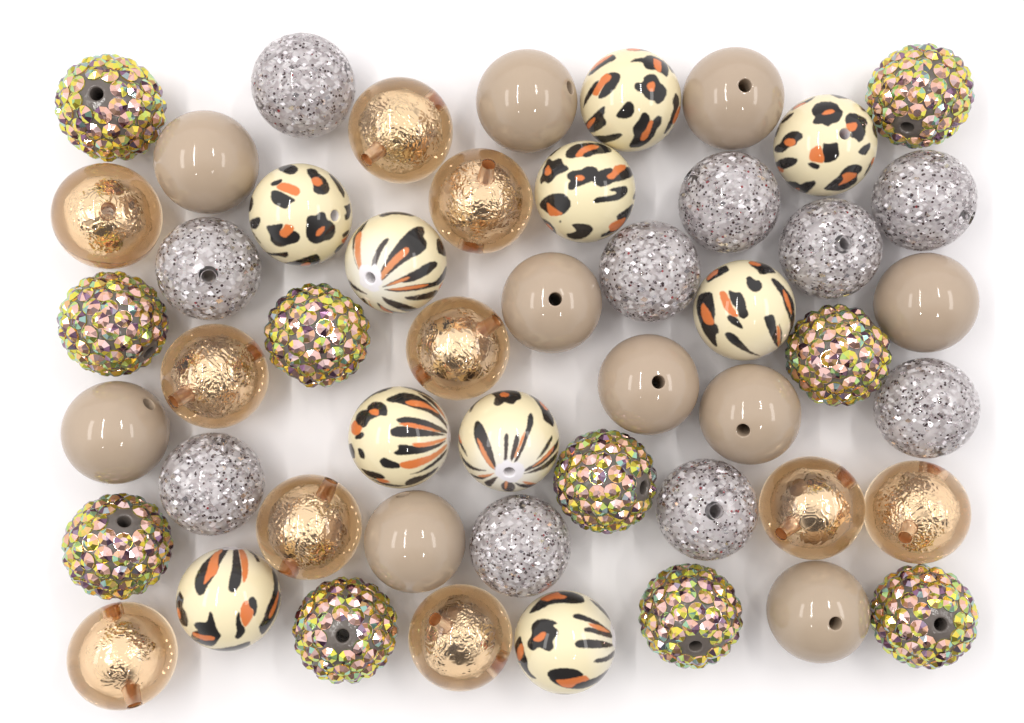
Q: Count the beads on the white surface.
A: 50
